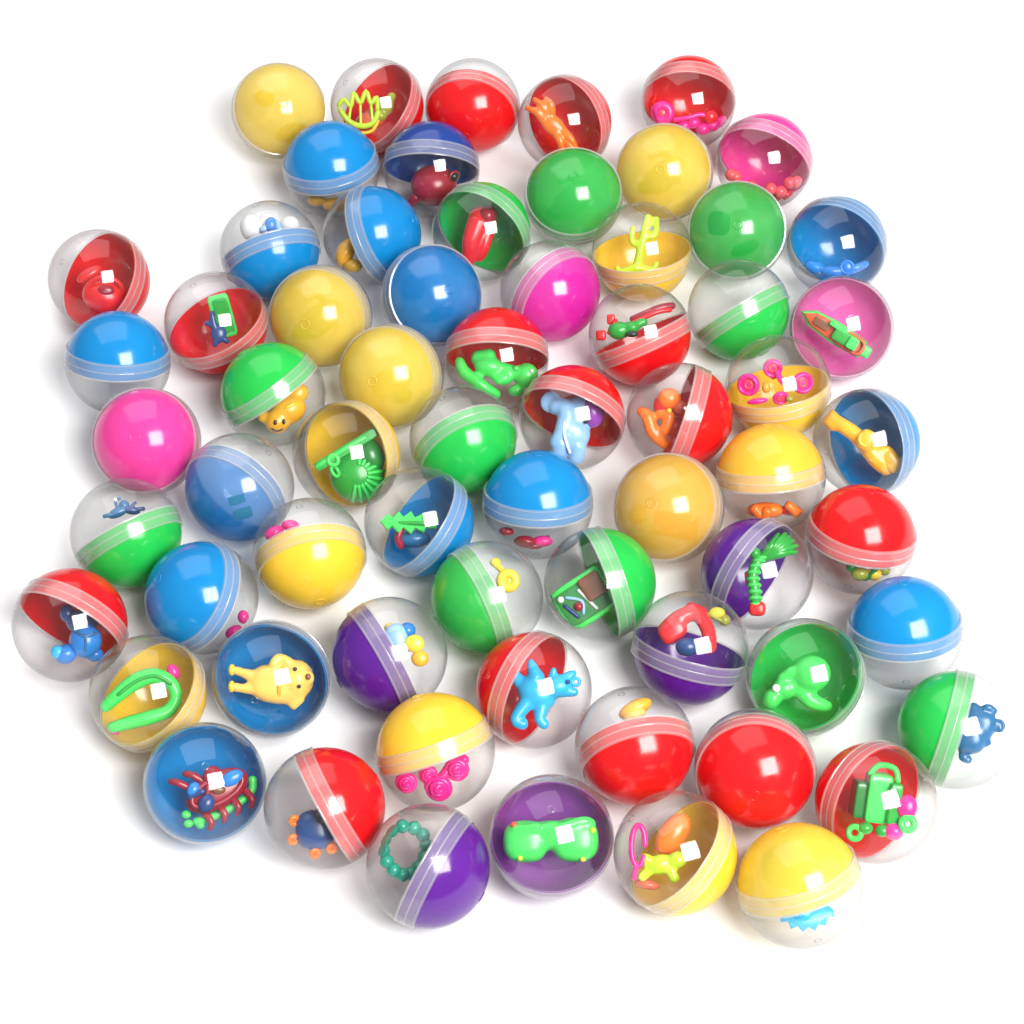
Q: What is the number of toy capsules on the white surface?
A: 66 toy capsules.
